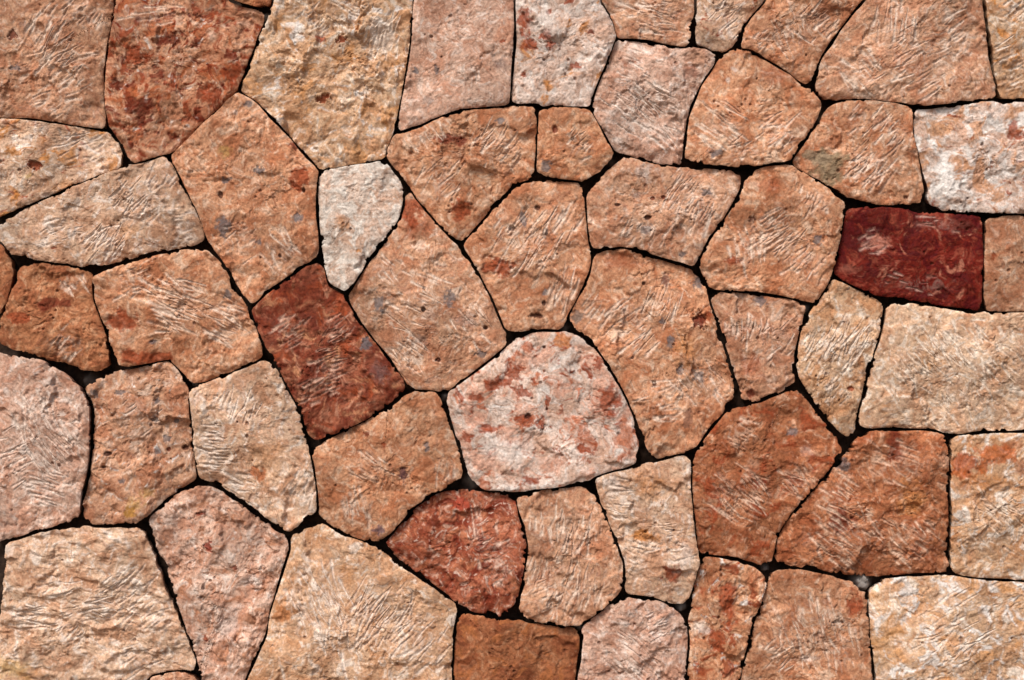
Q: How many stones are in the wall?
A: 55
